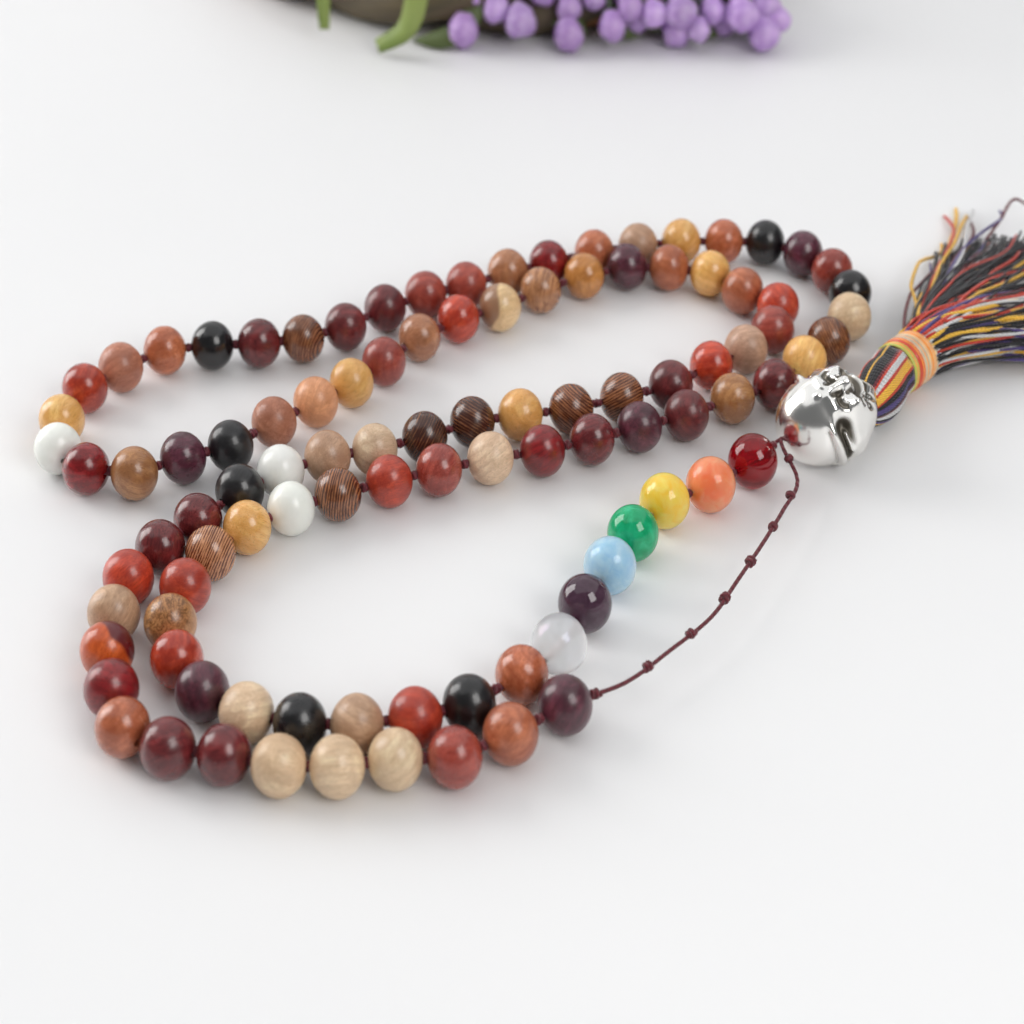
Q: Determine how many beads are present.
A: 101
